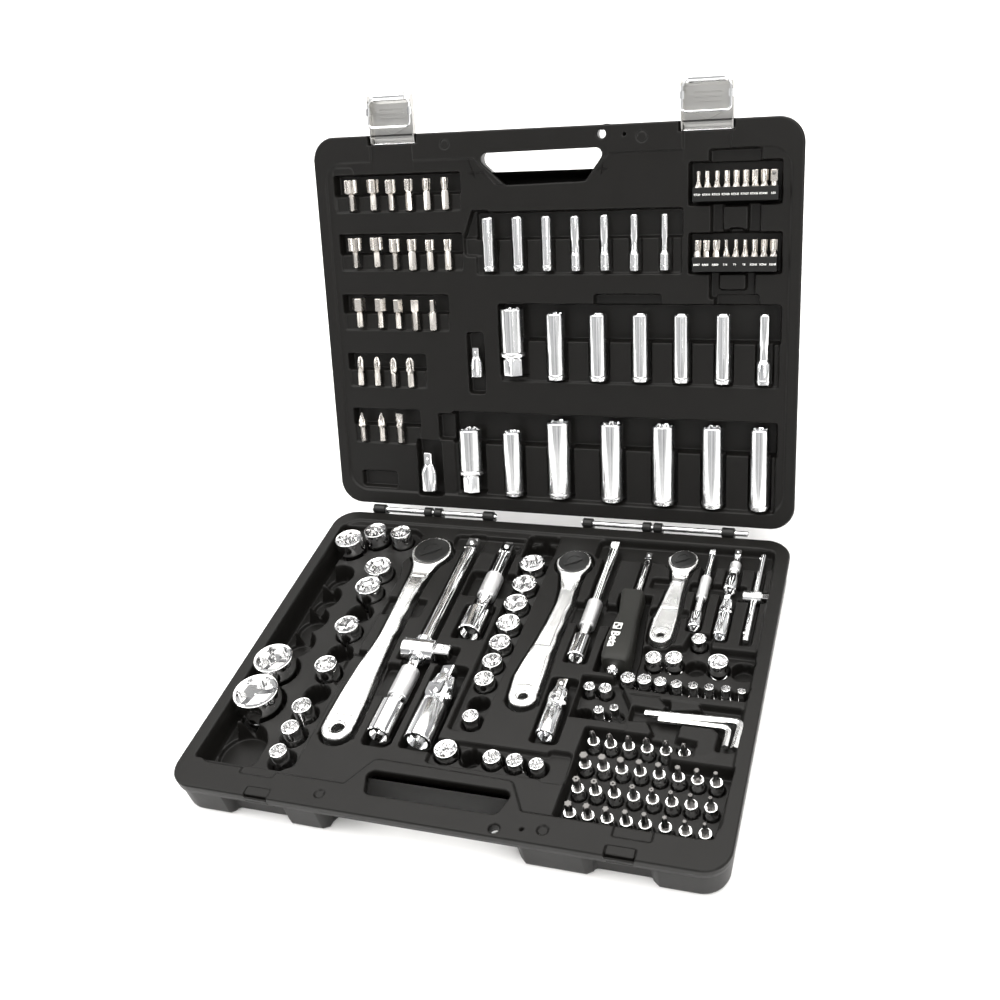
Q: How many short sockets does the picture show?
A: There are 40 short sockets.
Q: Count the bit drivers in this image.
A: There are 30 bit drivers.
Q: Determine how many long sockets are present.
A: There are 21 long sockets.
